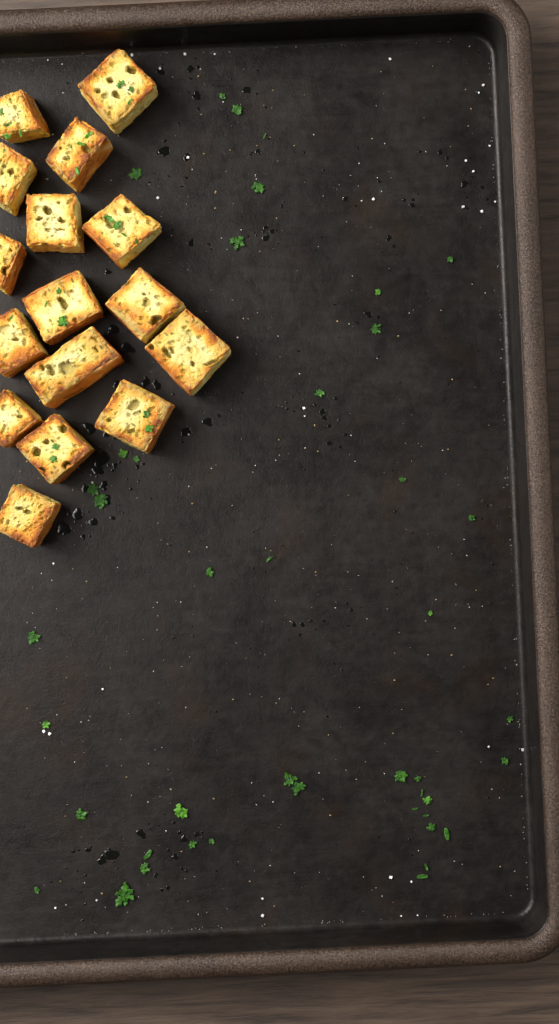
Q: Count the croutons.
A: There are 16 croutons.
